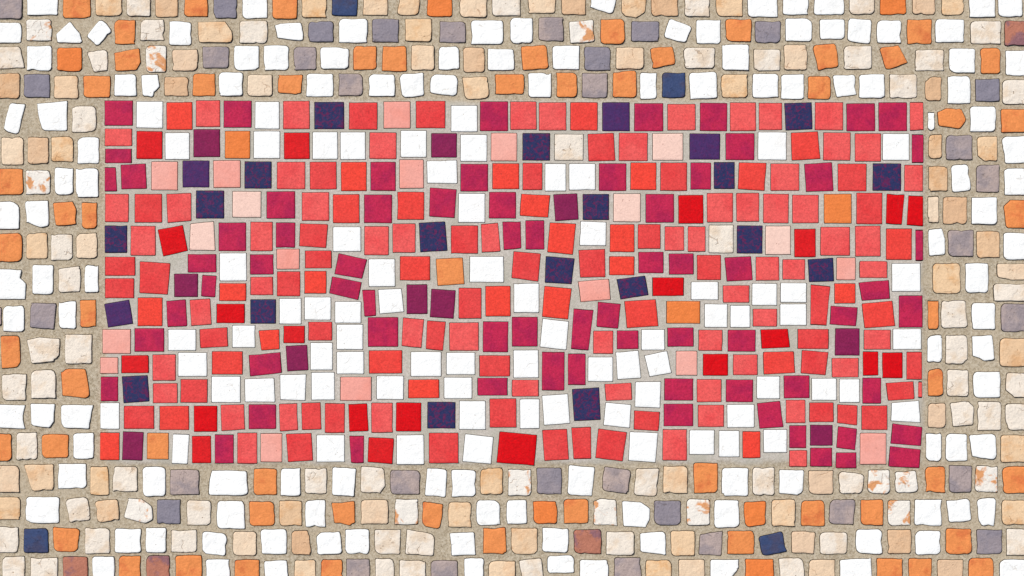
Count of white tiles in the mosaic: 192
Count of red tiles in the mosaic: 157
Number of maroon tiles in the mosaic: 79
